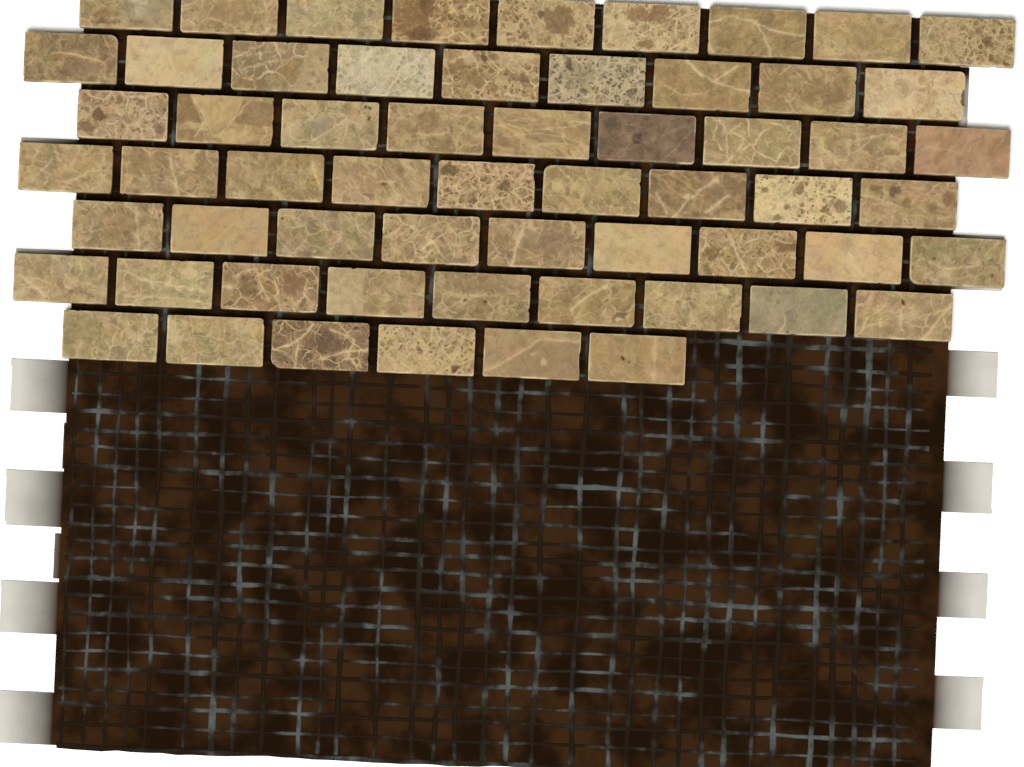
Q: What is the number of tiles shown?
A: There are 60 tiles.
